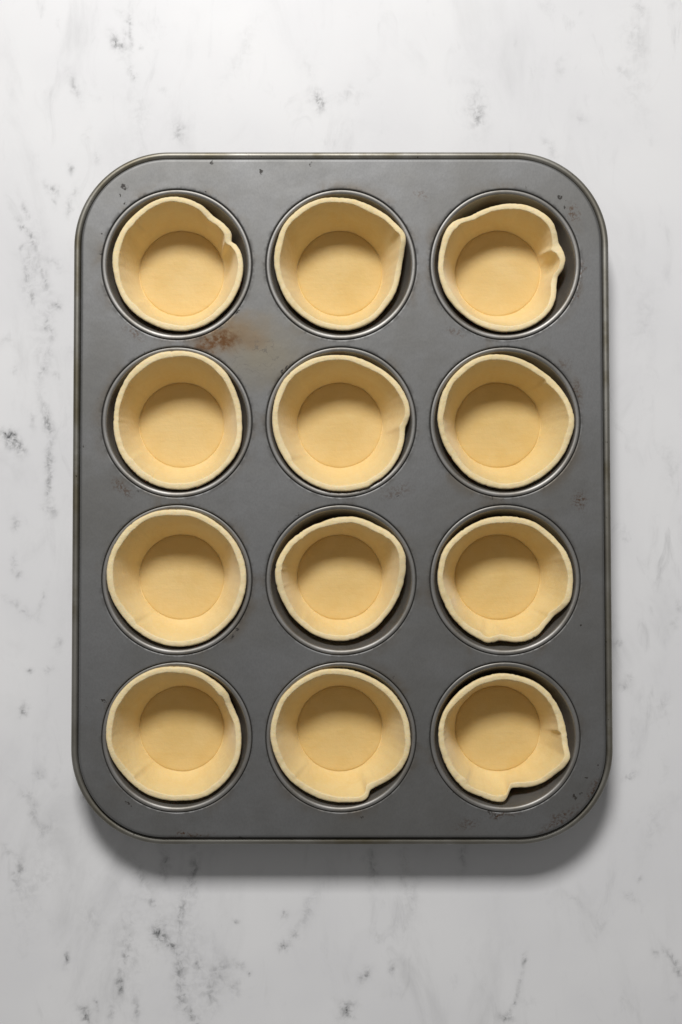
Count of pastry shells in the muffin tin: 12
